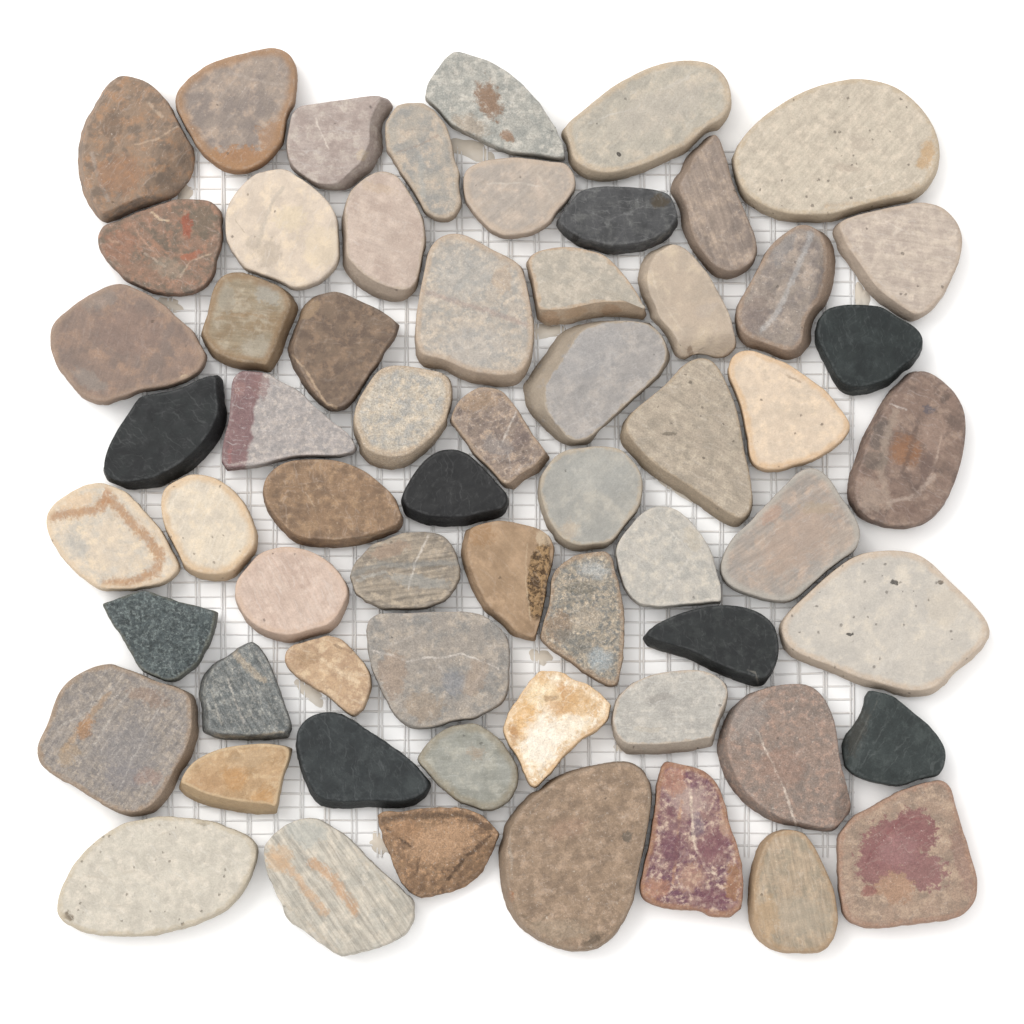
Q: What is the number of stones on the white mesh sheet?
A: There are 62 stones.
